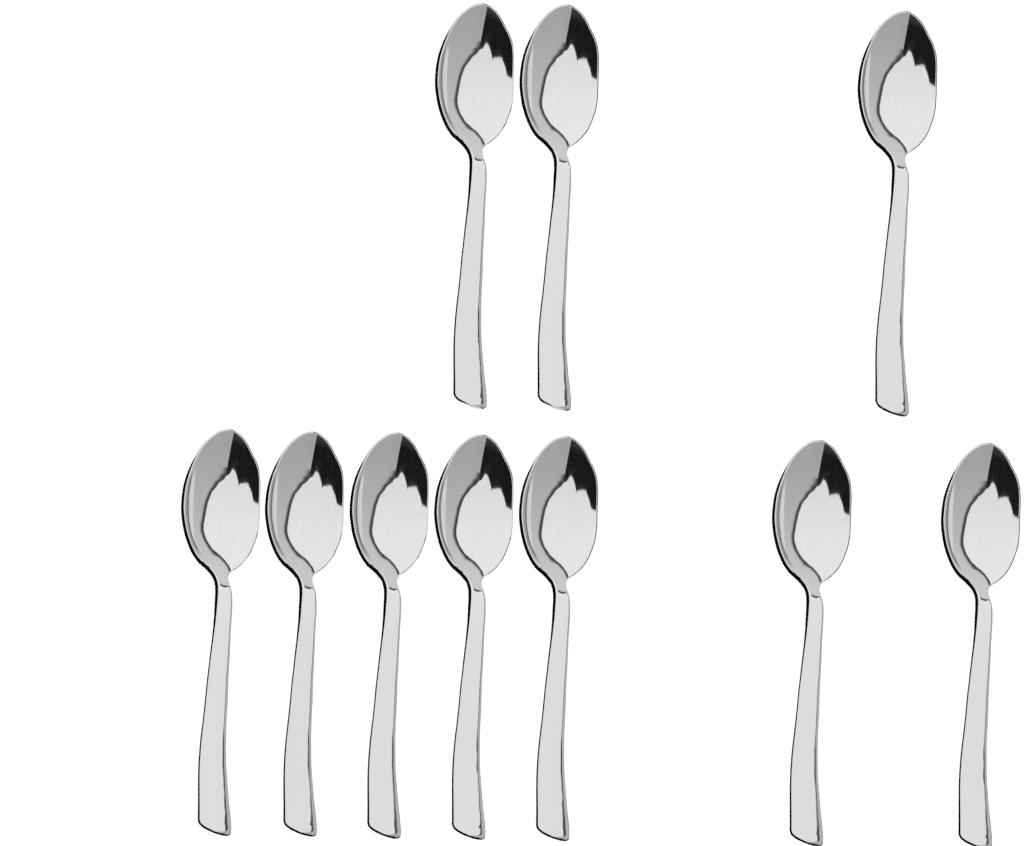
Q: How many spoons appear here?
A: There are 10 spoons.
